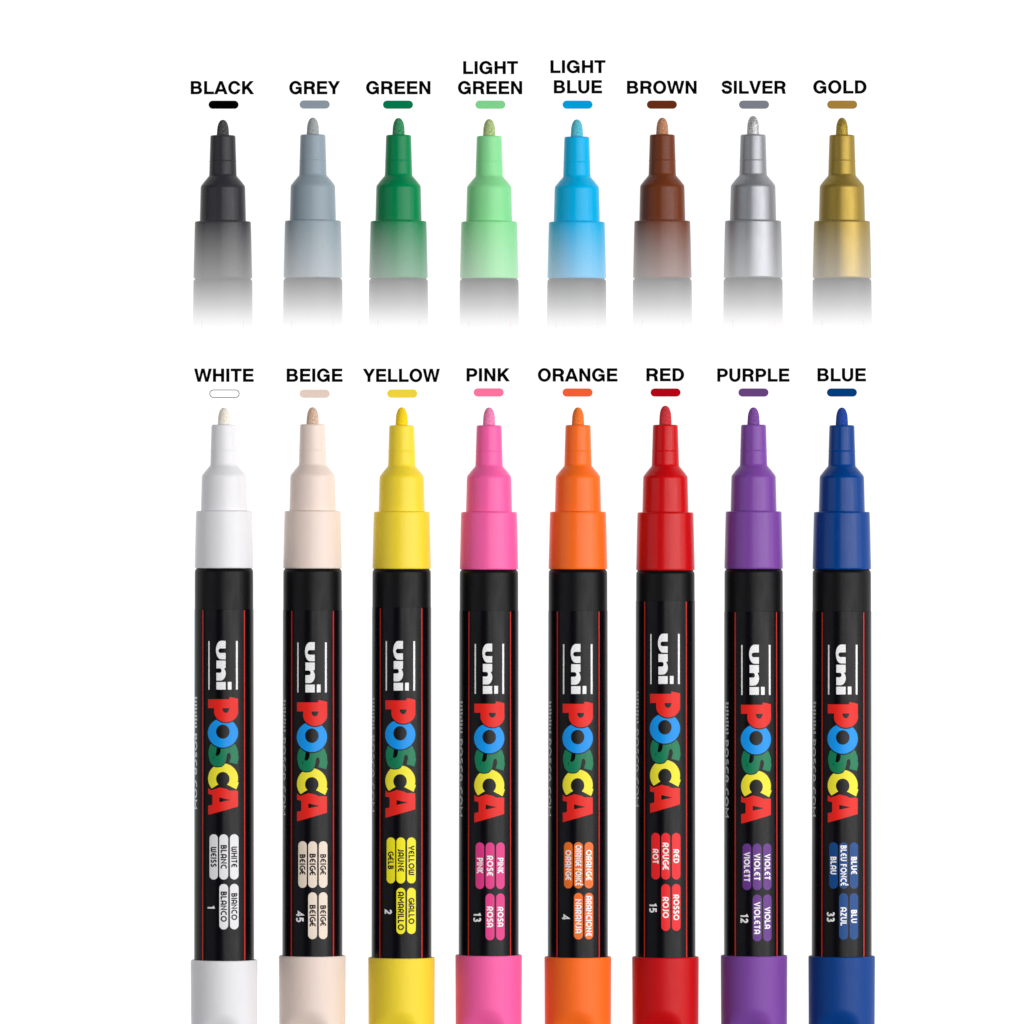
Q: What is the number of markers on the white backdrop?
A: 16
